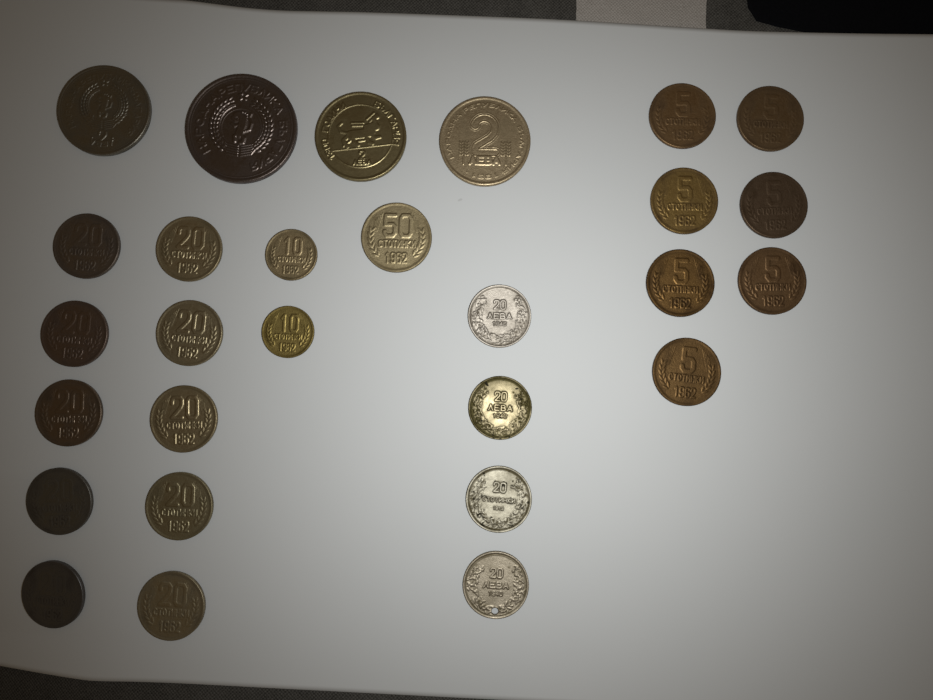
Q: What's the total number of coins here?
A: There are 28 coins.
